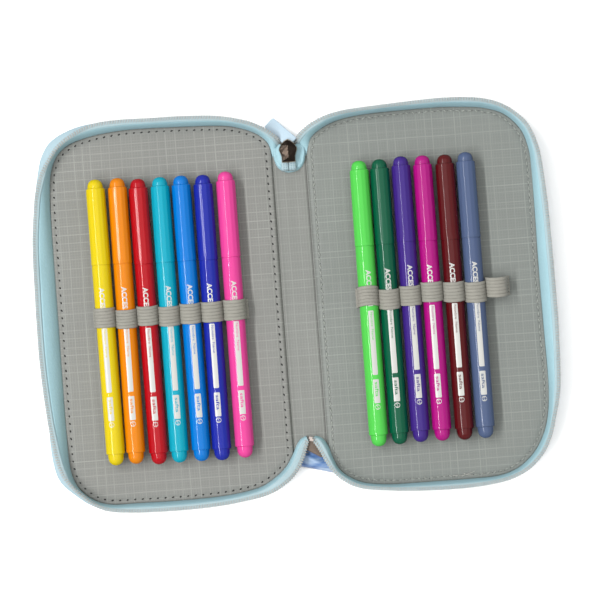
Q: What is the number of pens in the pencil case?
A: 13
